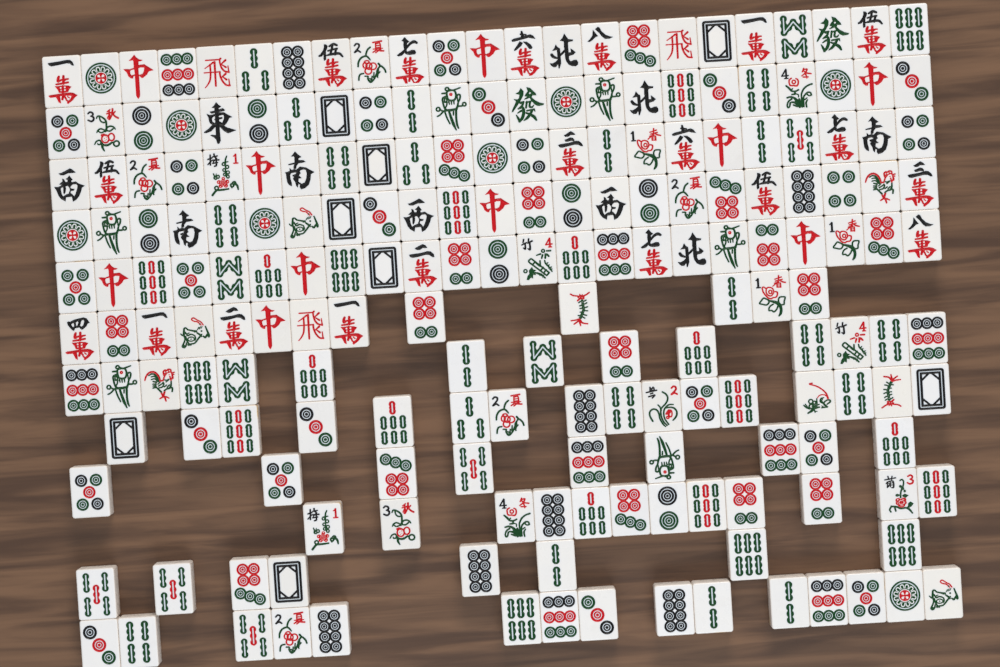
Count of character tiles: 45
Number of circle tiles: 68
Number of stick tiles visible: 49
